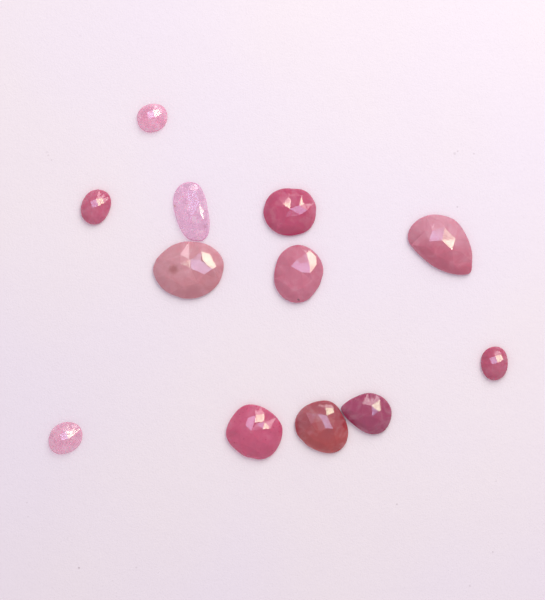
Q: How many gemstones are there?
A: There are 12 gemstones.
